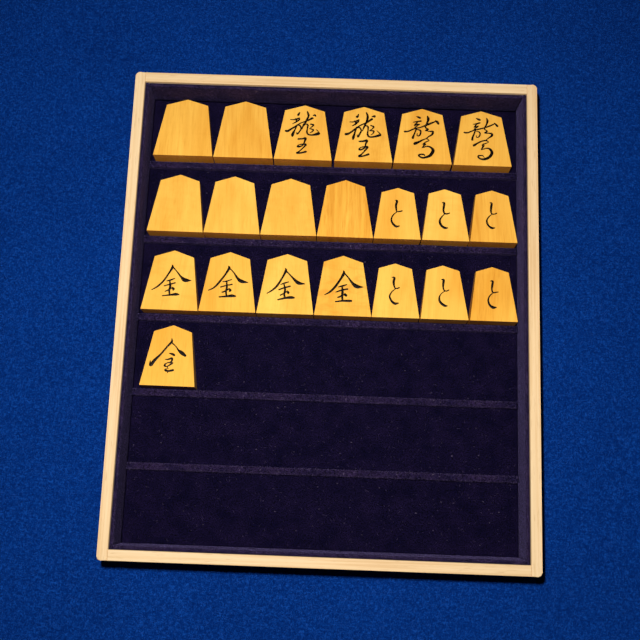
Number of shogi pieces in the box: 21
